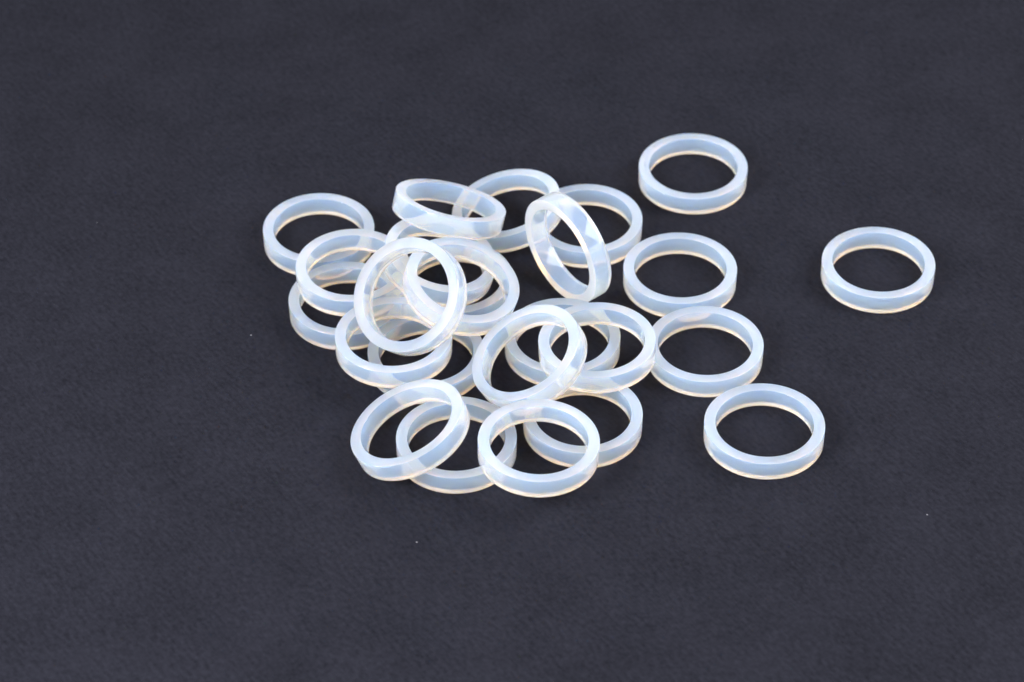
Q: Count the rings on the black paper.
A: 25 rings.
